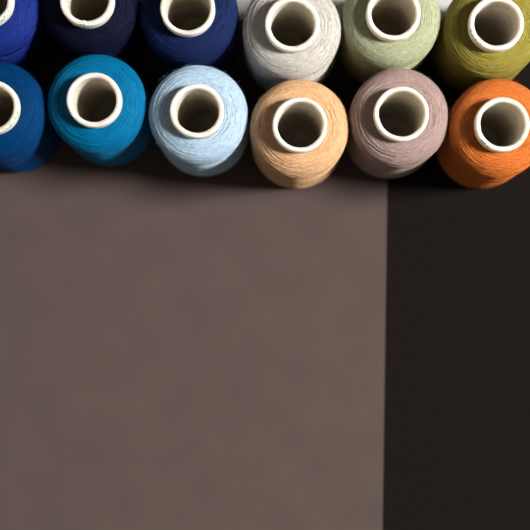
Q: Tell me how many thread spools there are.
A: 12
